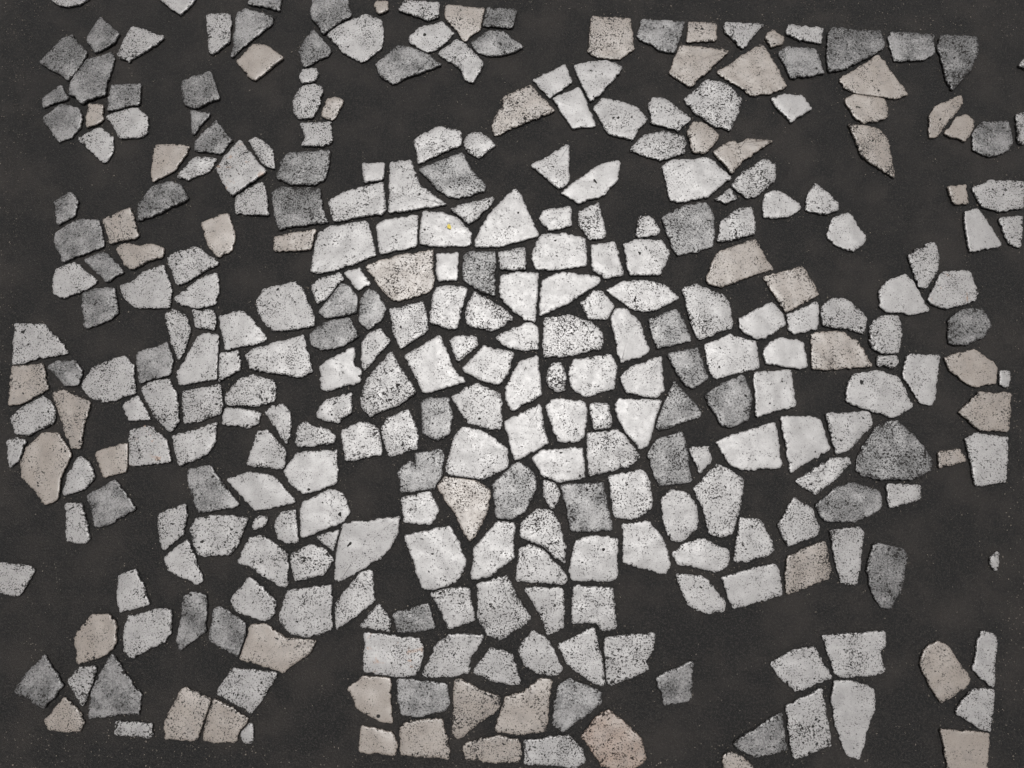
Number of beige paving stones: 52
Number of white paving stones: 199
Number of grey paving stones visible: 61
